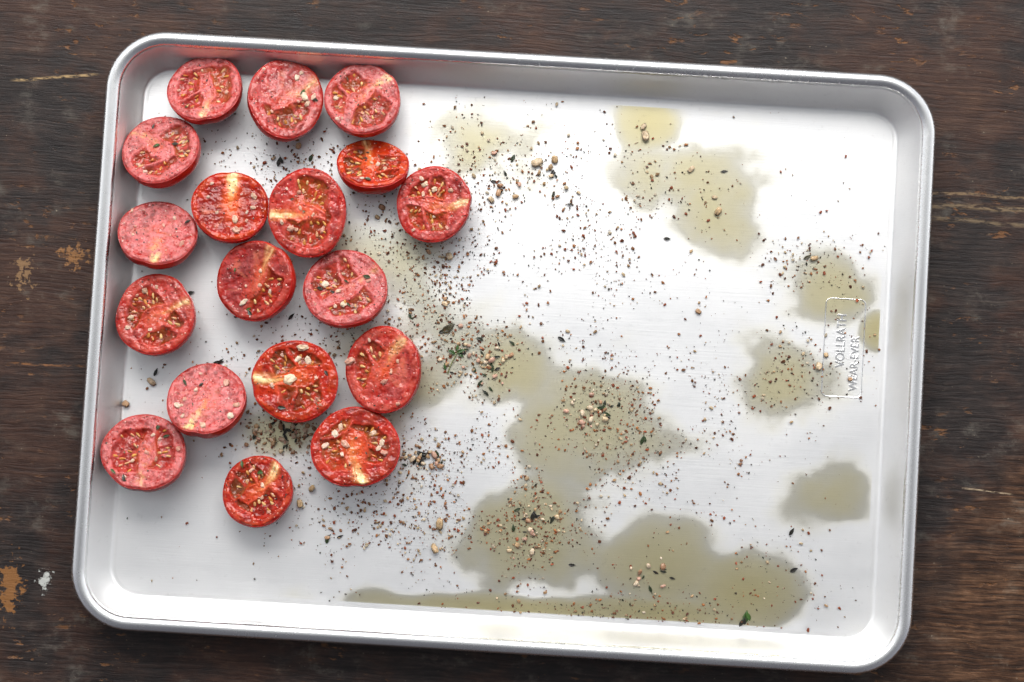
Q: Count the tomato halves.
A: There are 18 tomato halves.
